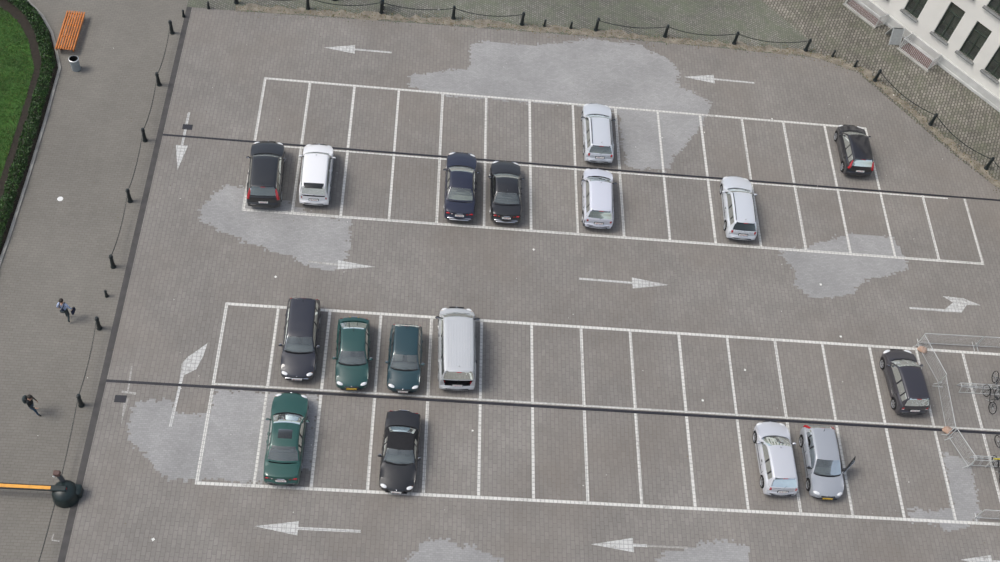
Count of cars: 17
